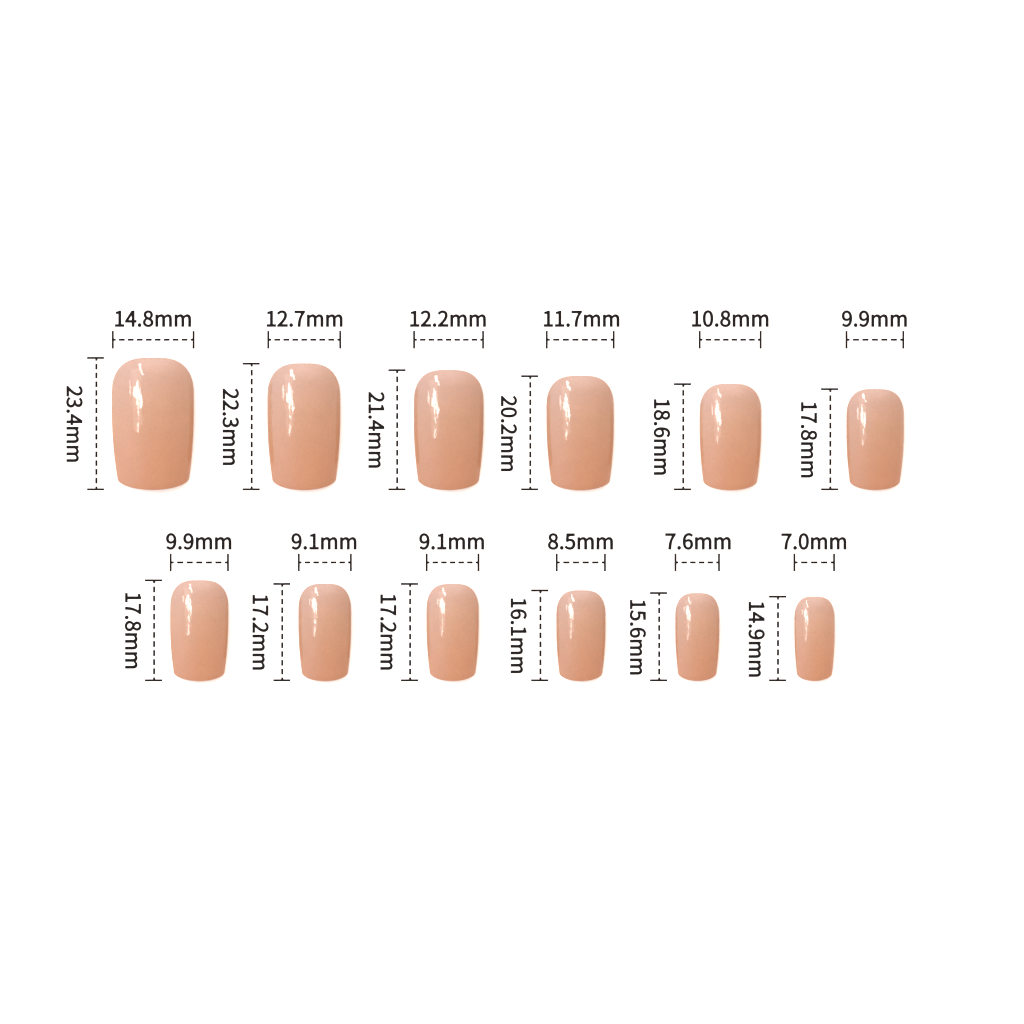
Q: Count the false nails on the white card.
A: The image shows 12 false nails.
